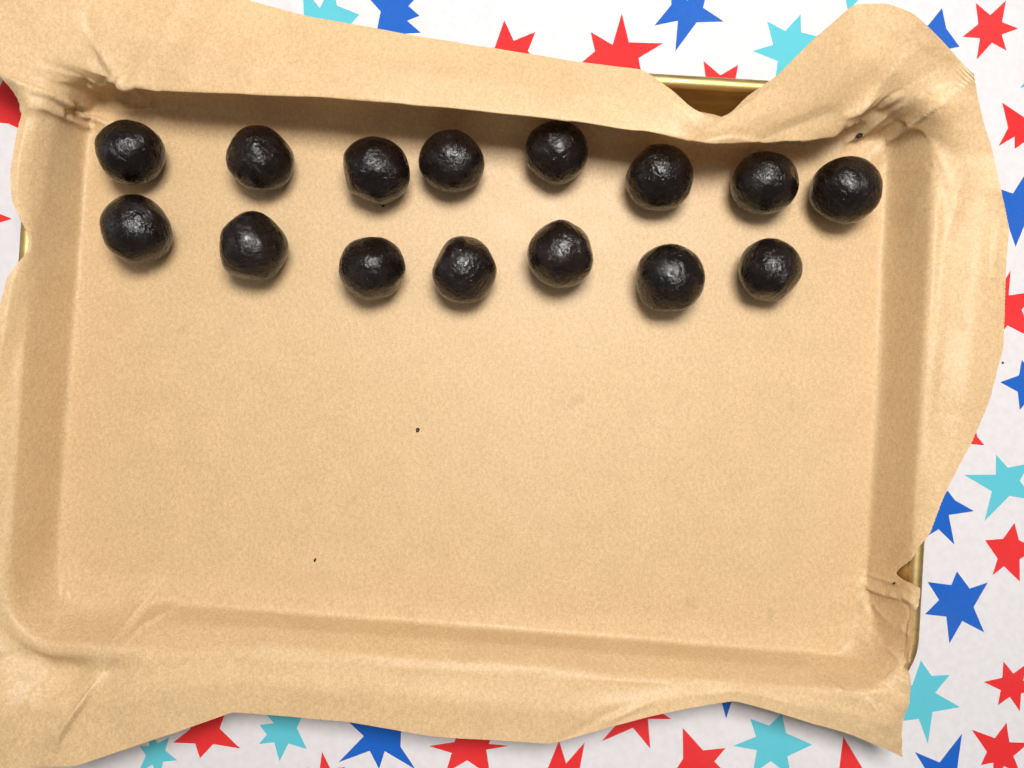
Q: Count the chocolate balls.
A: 15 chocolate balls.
